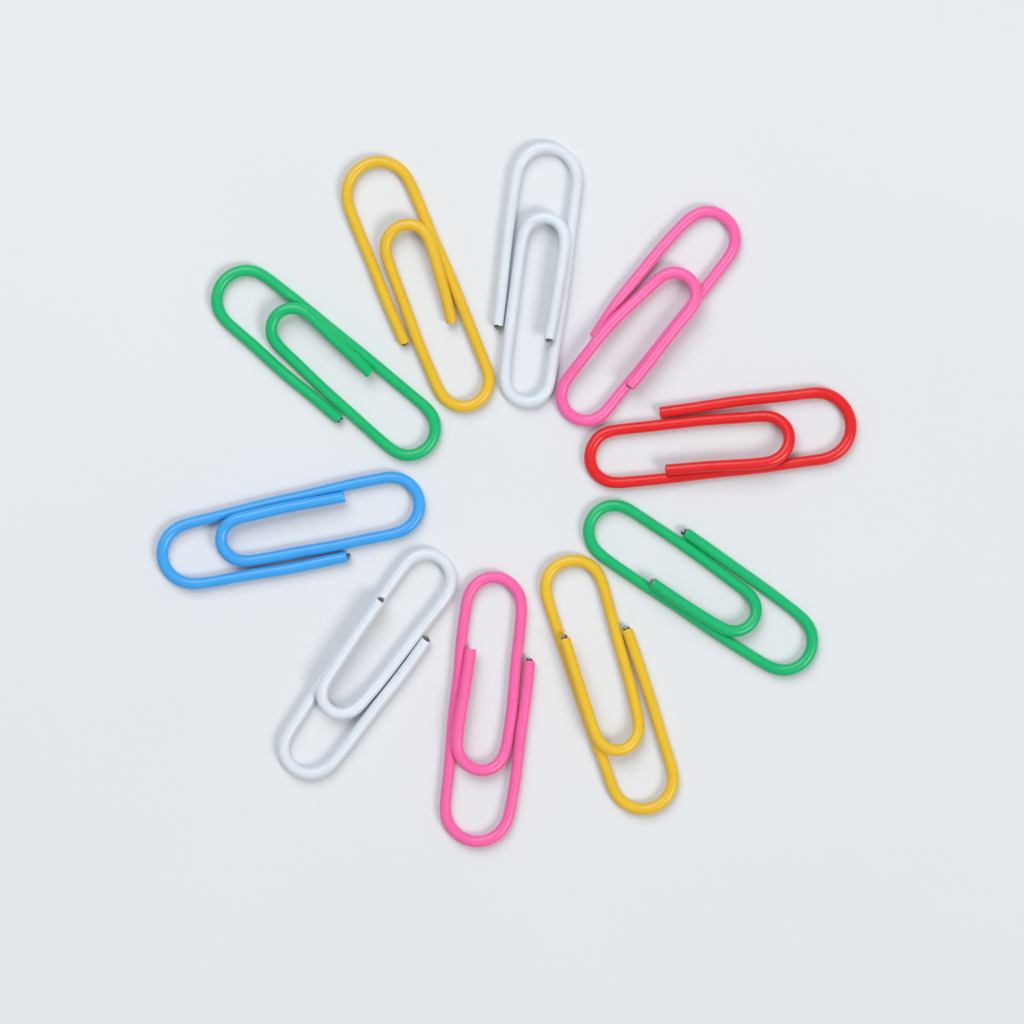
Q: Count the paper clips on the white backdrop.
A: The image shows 10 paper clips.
